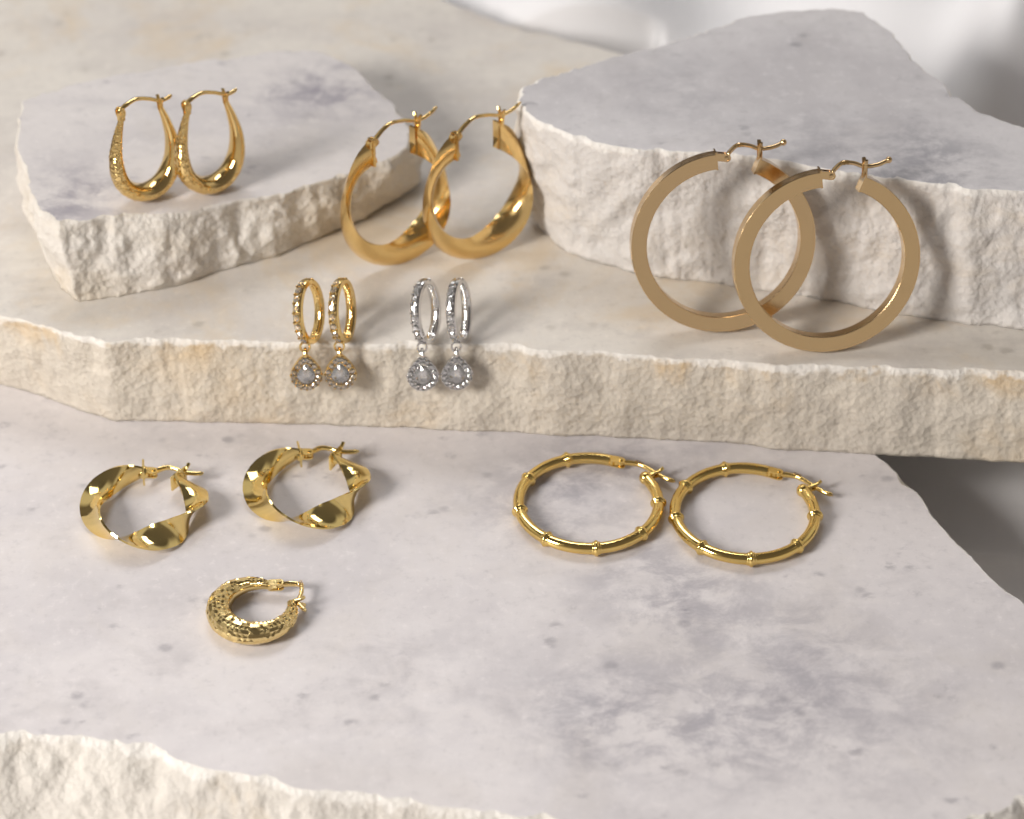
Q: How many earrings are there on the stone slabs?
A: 15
